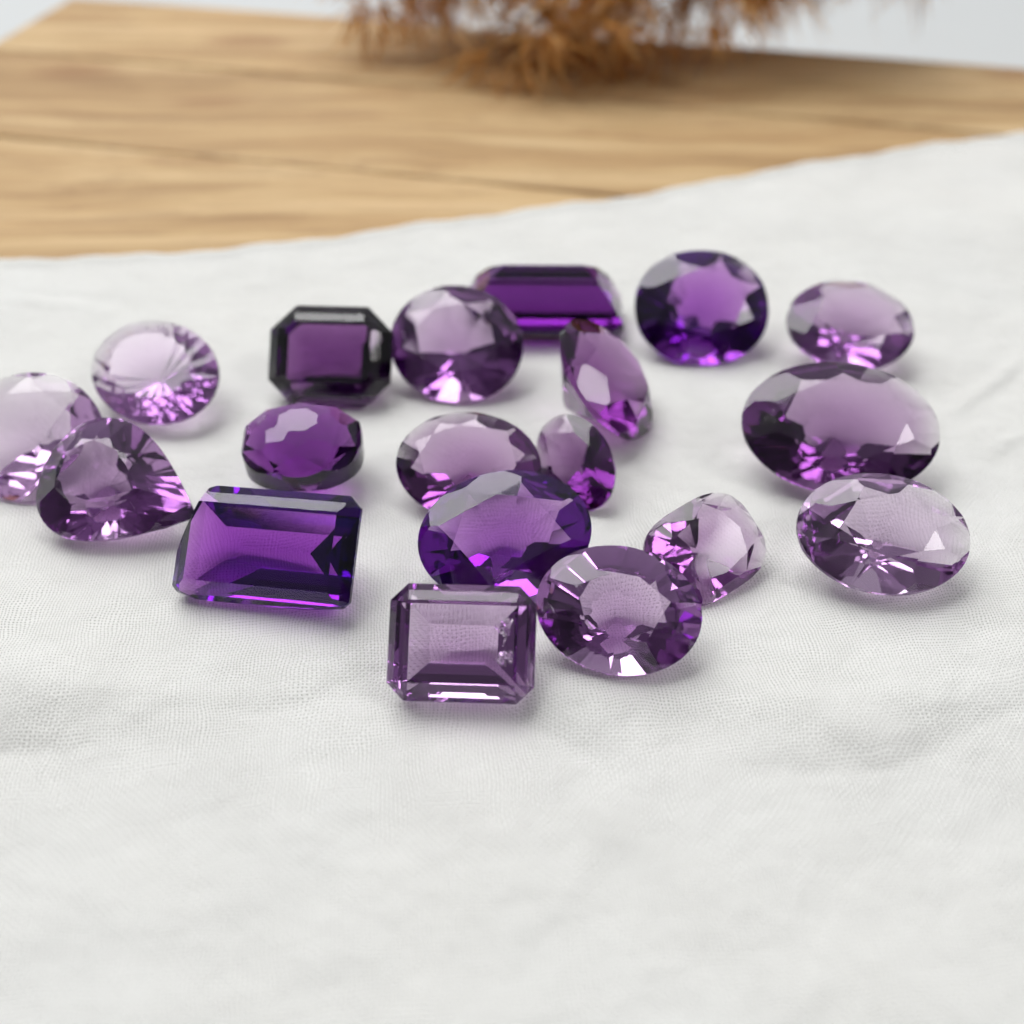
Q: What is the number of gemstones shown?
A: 19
